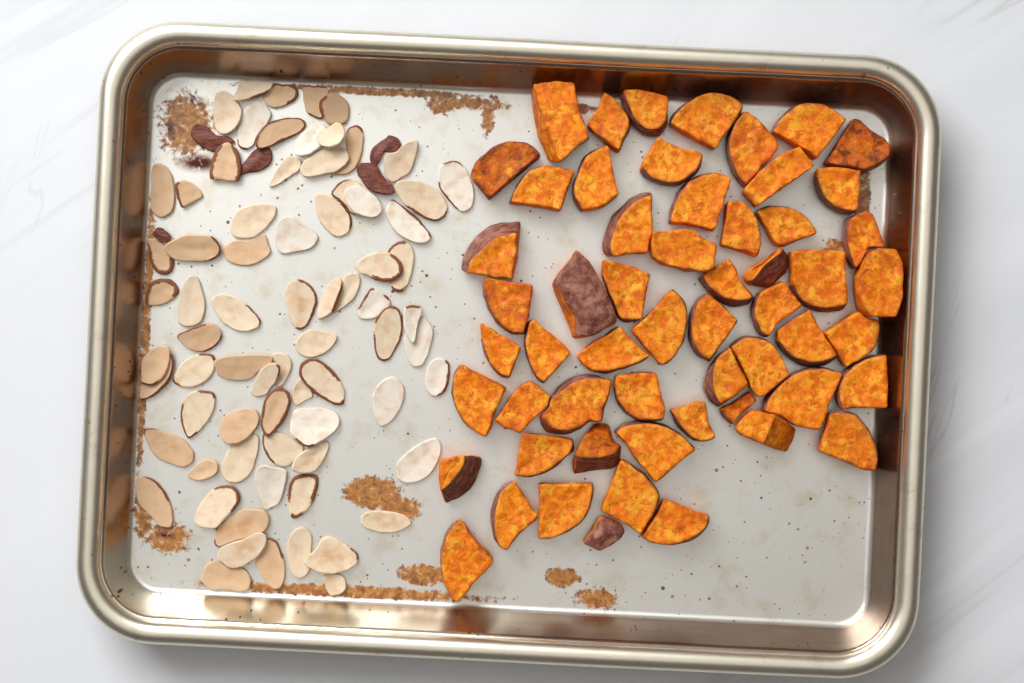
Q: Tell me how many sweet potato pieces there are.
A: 57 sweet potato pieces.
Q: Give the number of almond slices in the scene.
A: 78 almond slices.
